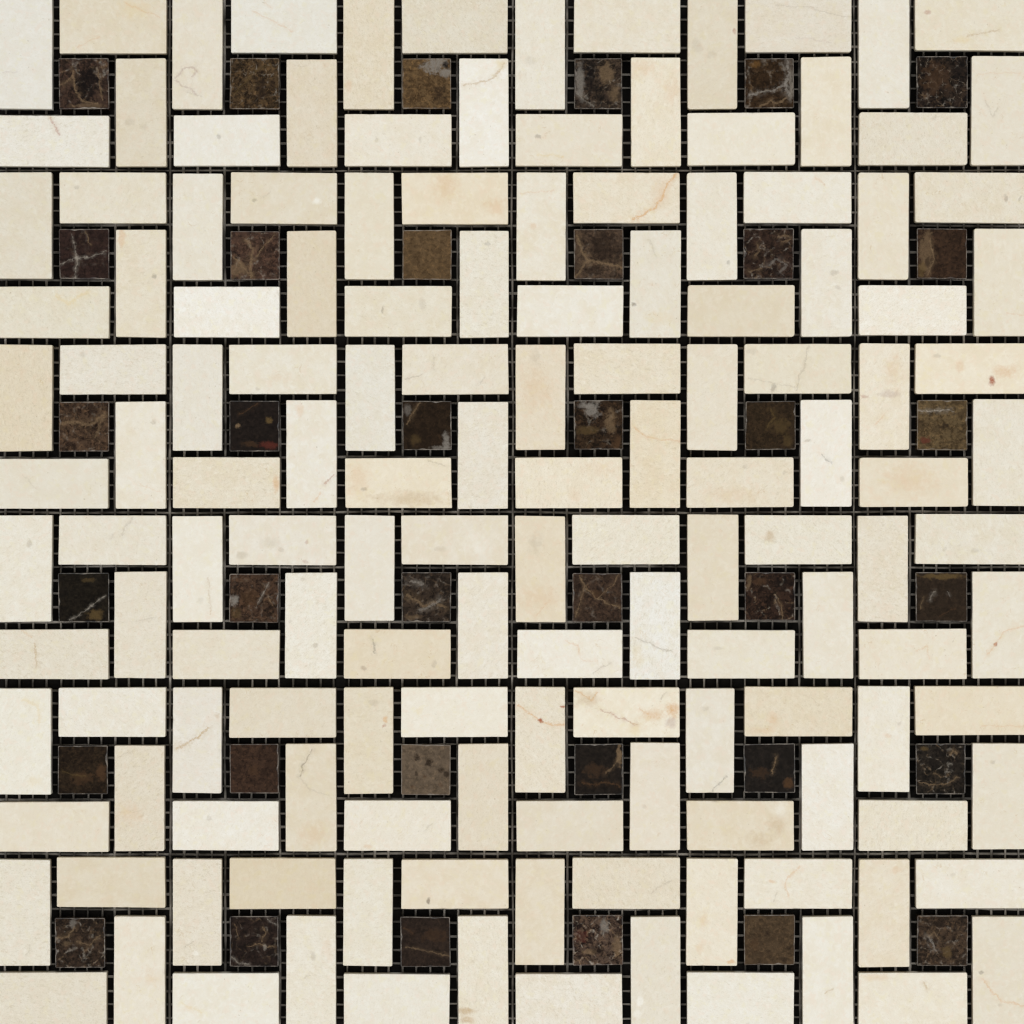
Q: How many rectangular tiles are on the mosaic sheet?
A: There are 144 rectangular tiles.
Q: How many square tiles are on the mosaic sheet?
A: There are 36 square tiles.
